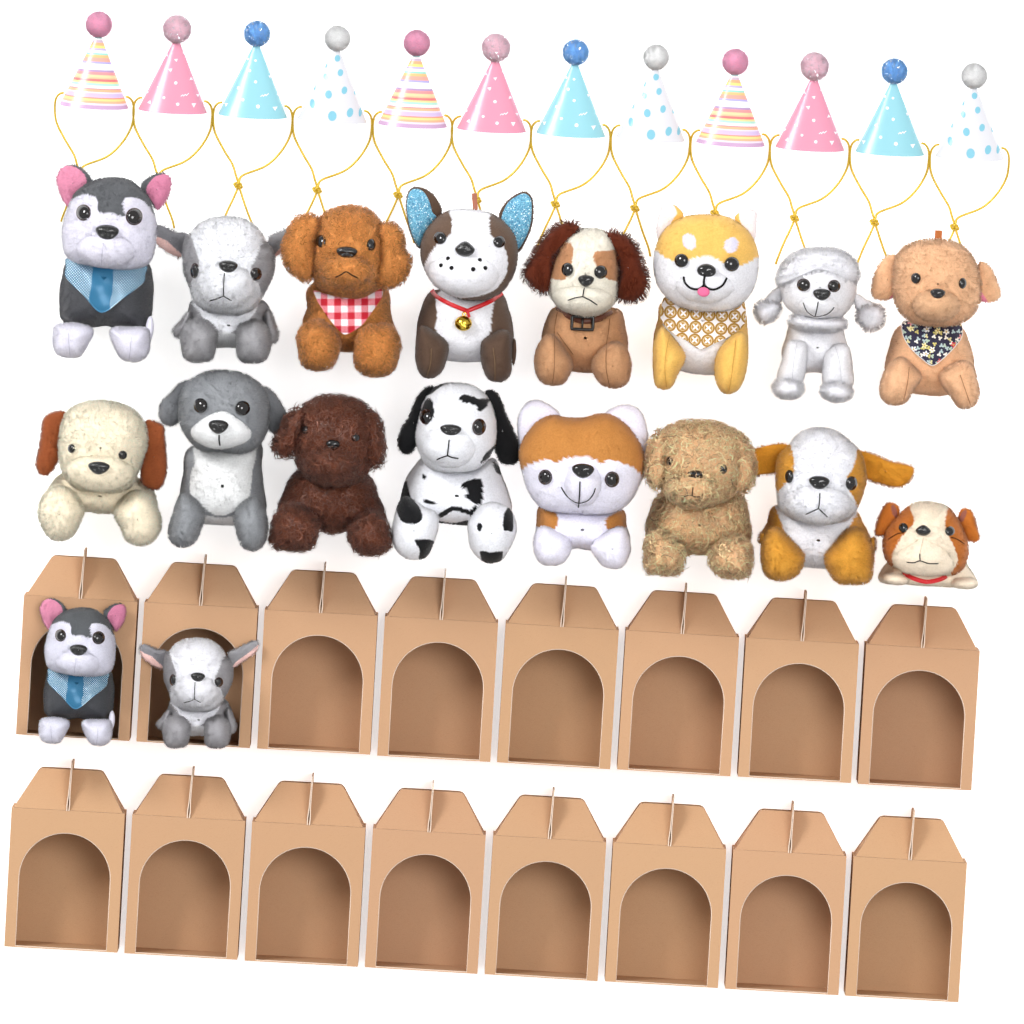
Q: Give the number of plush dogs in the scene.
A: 18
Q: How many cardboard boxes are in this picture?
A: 16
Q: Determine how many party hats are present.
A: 12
